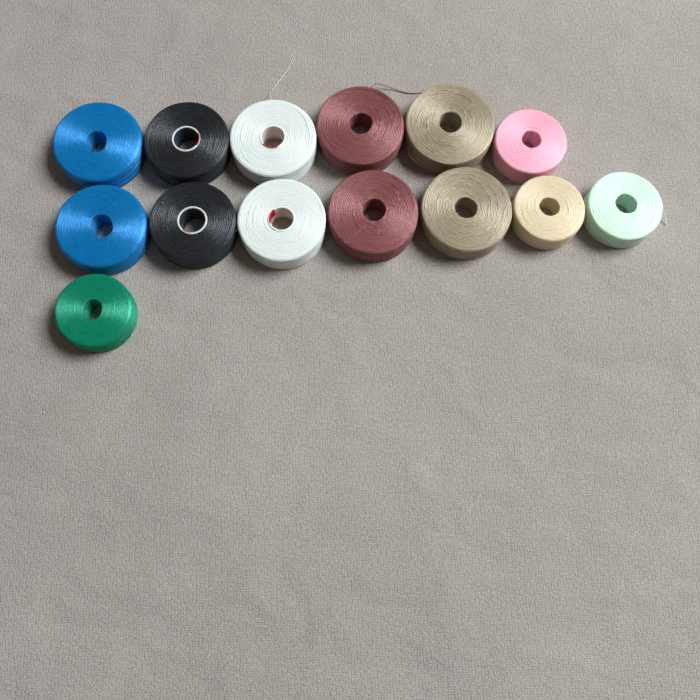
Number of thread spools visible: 14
